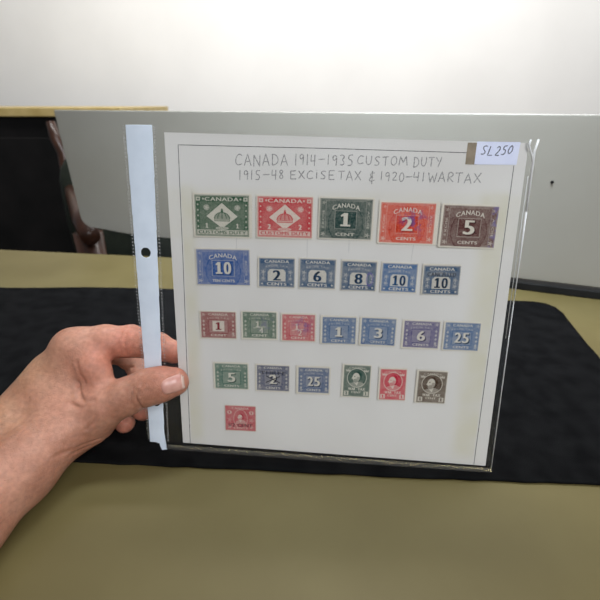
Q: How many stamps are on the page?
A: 25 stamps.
